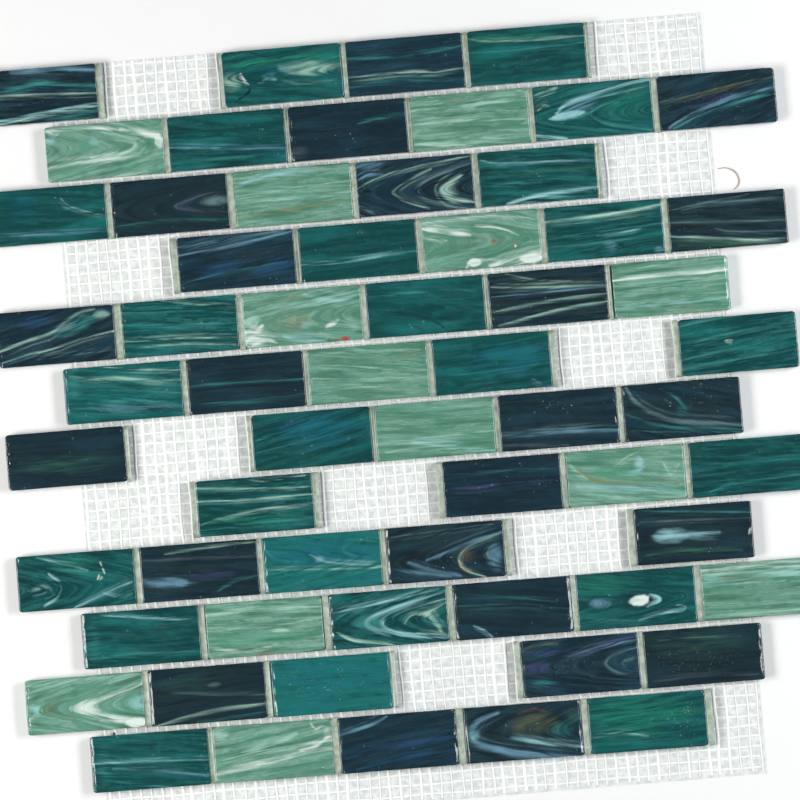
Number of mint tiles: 13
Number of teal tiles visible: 24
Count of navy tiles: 24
